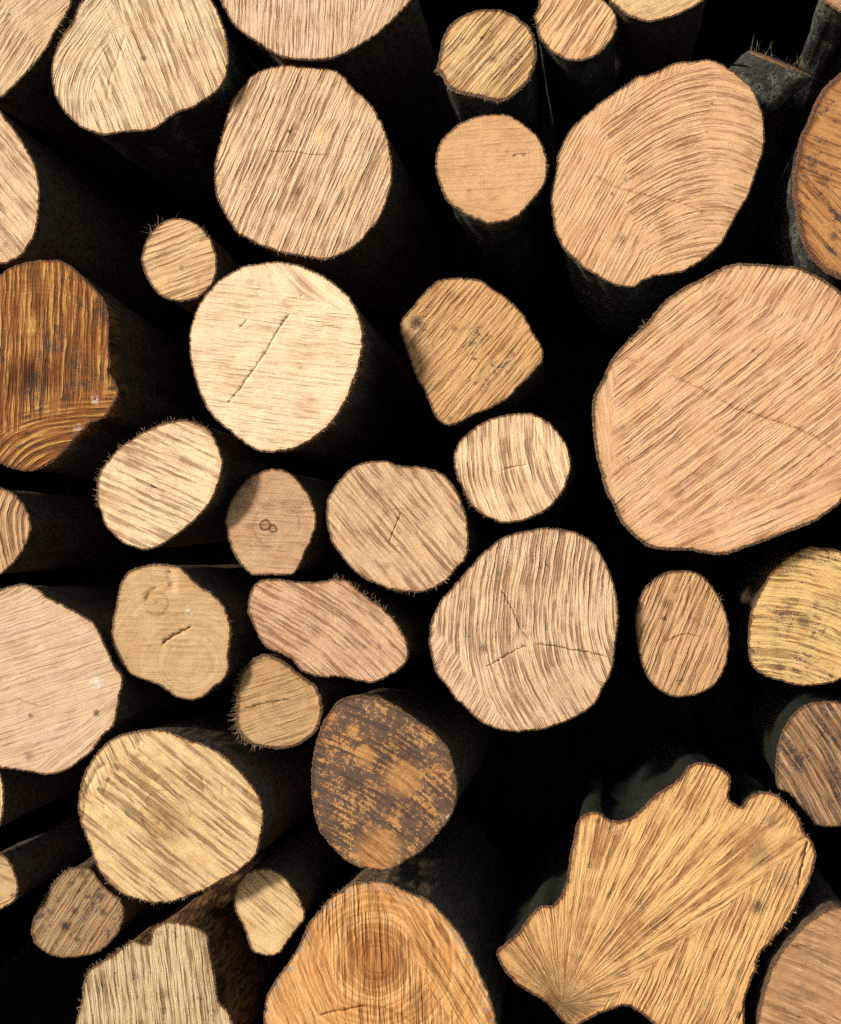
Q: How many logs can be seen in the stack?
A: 40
